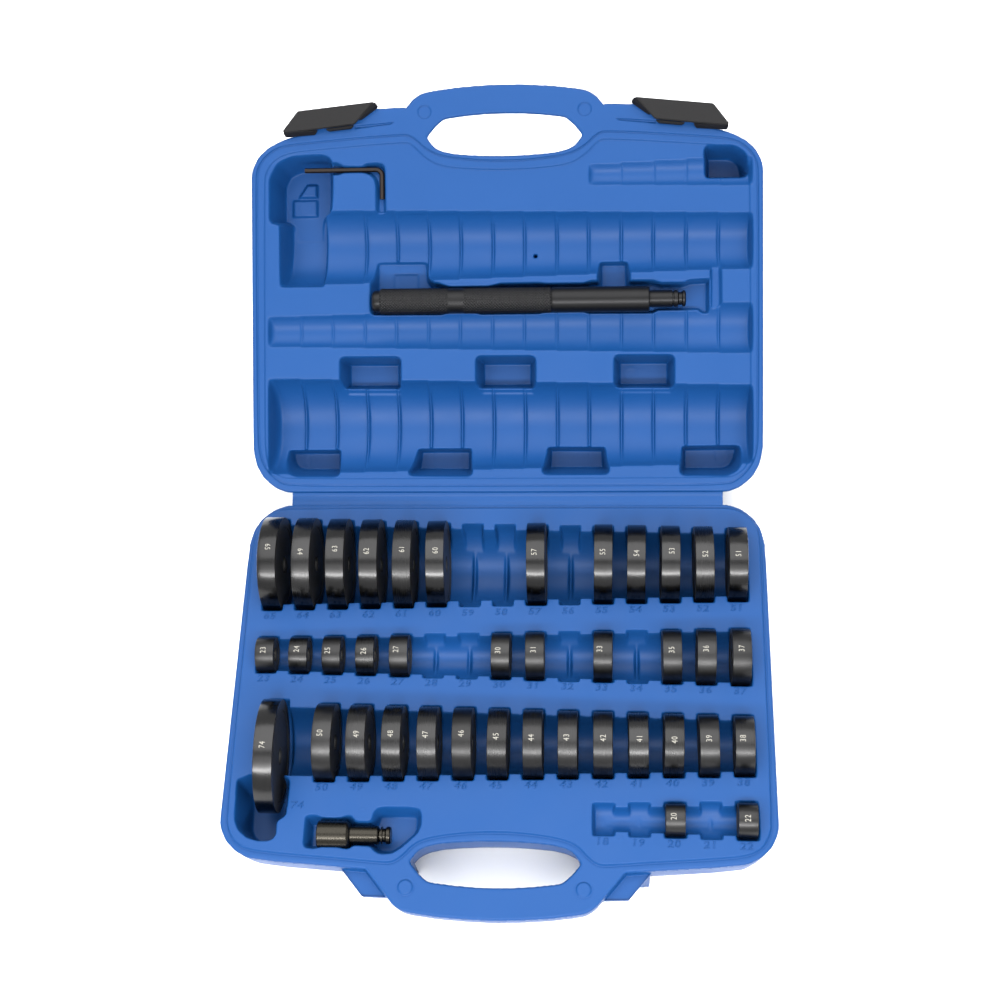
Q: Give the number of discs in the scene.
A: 39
